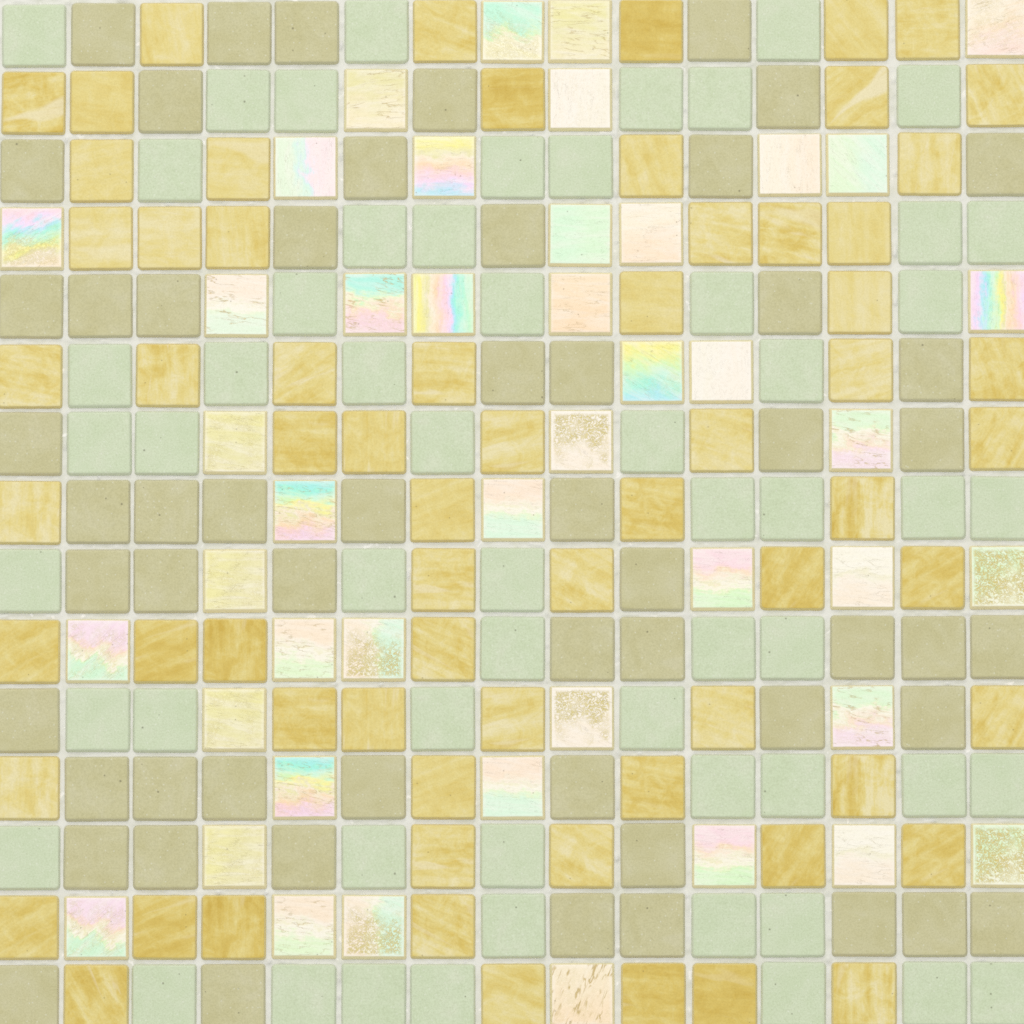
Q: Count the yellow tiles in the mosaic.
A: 67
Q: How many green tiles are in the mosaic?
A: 58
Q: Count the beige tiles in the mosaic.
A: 56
